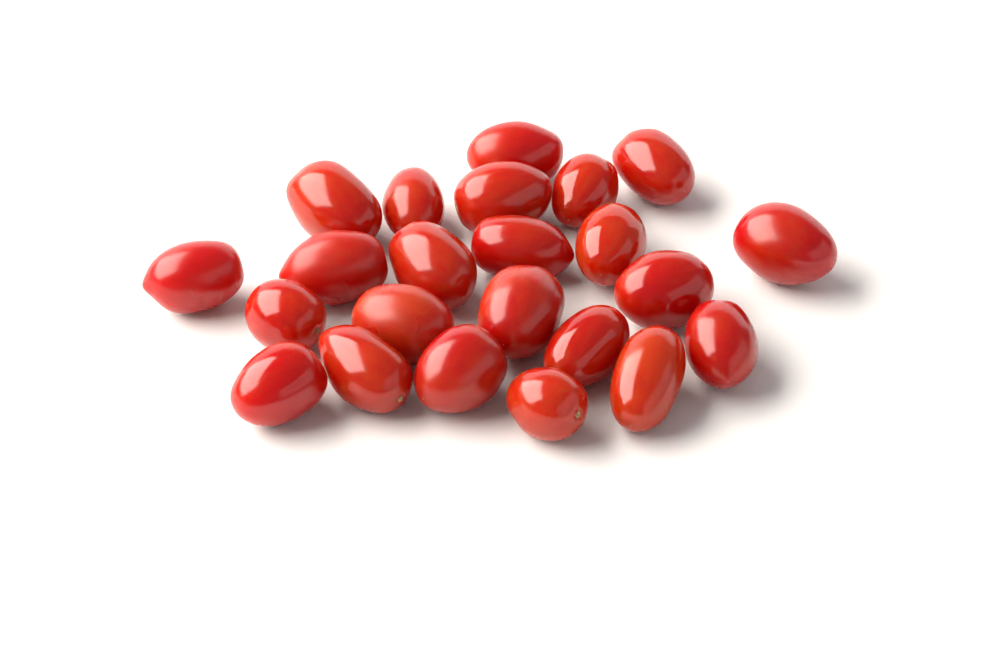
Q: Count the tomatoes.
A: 23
